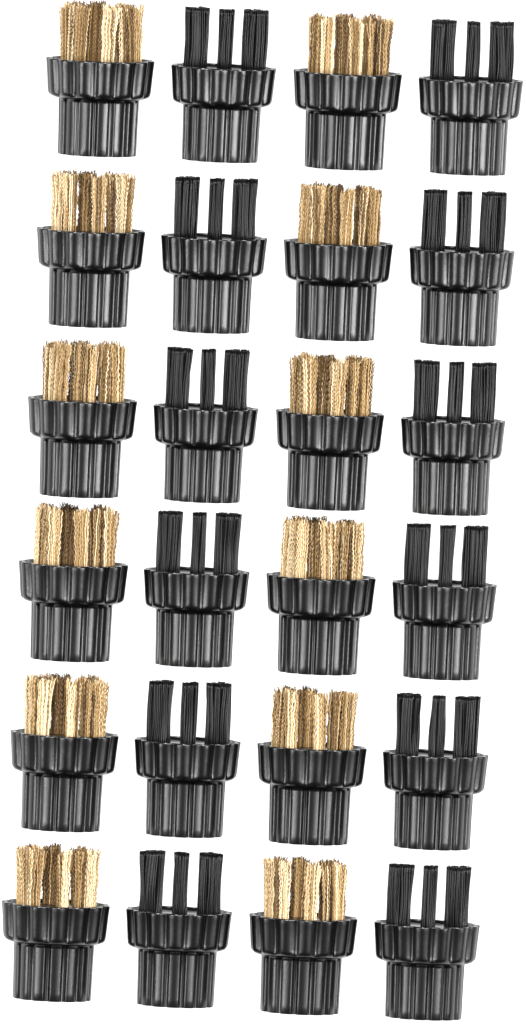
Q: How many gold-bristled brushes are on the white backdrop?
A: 12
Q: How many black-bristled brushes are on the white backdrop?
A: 12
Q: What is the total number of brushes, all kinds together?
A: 24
